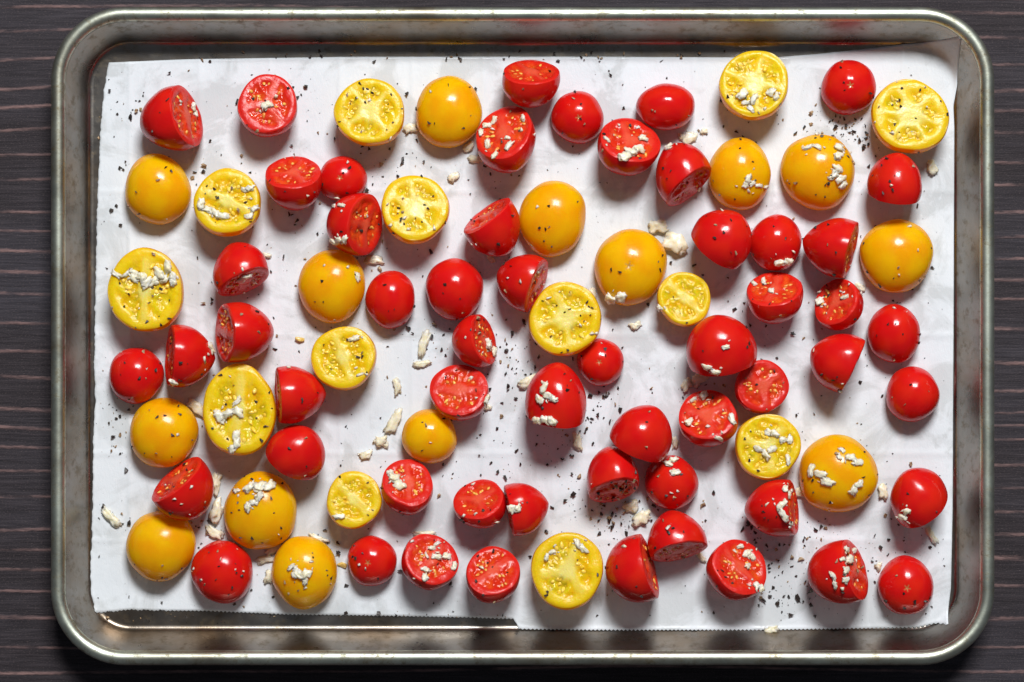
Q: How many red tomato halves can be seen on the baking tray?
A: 56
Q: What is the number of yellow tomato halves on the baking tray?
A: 27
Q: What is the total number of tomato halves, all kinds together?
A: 83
